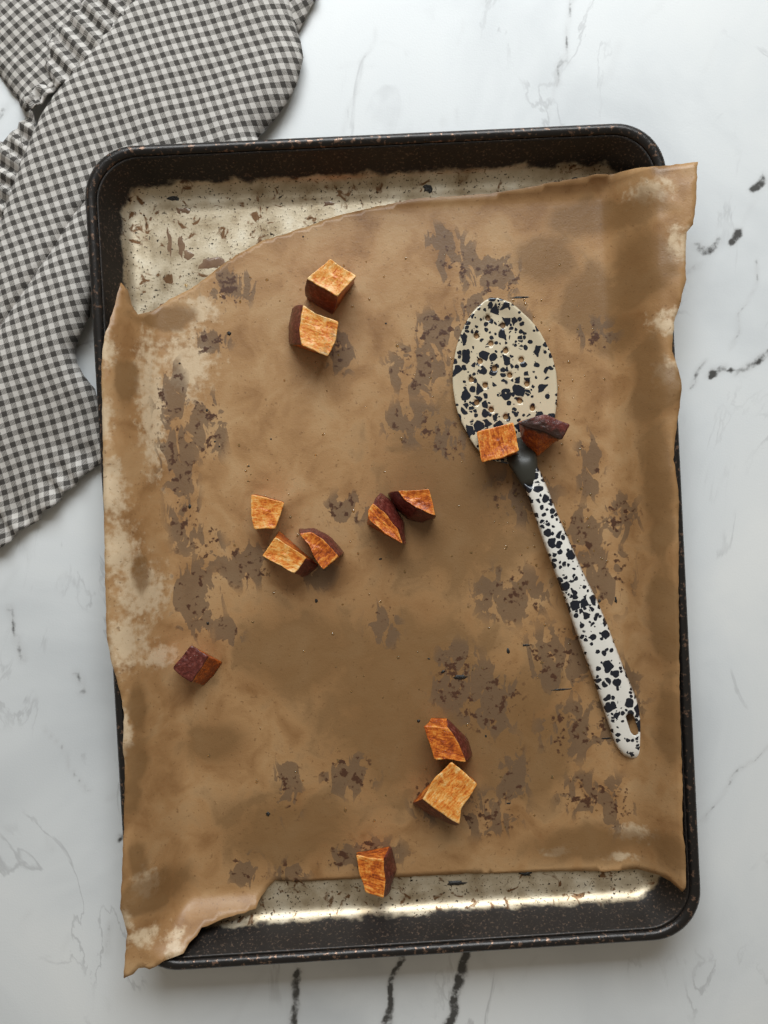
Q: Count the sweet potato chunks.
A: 13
